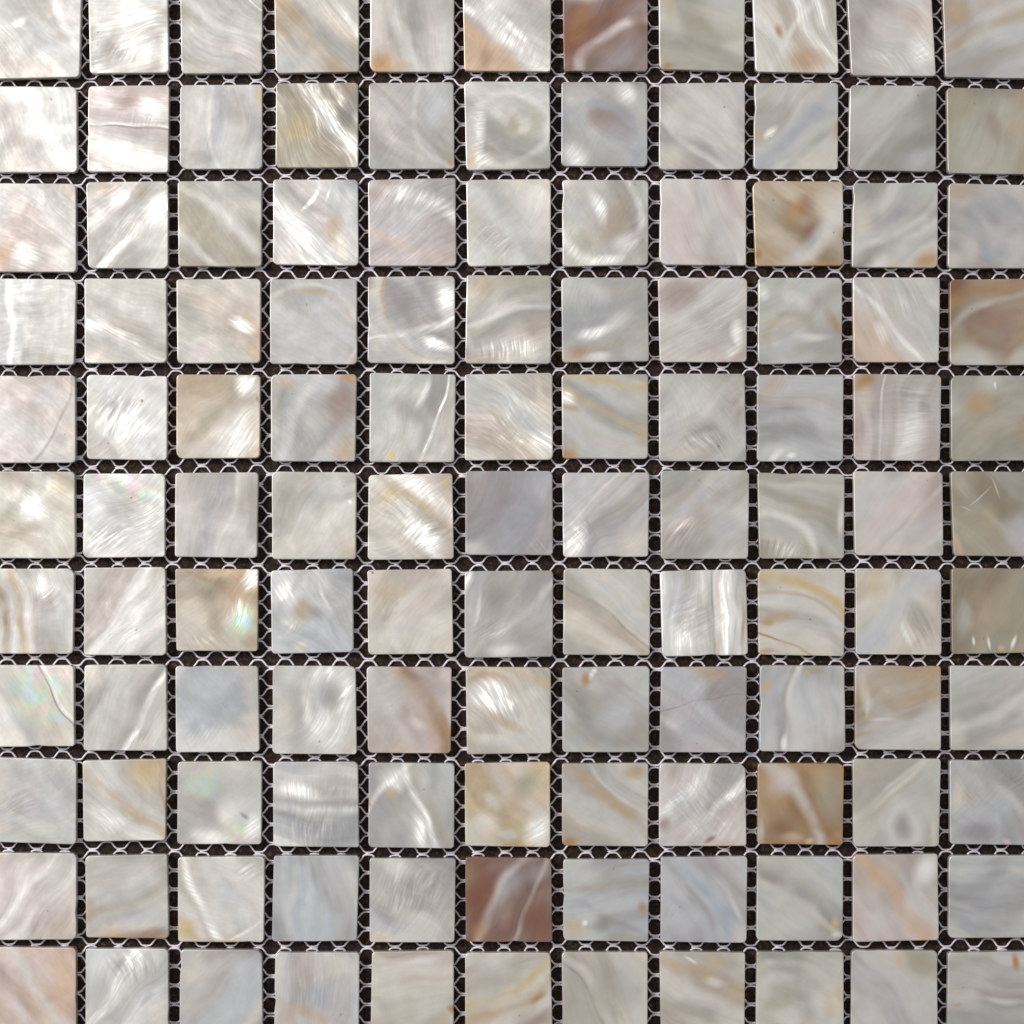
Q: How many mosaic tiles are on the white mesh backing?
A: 121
